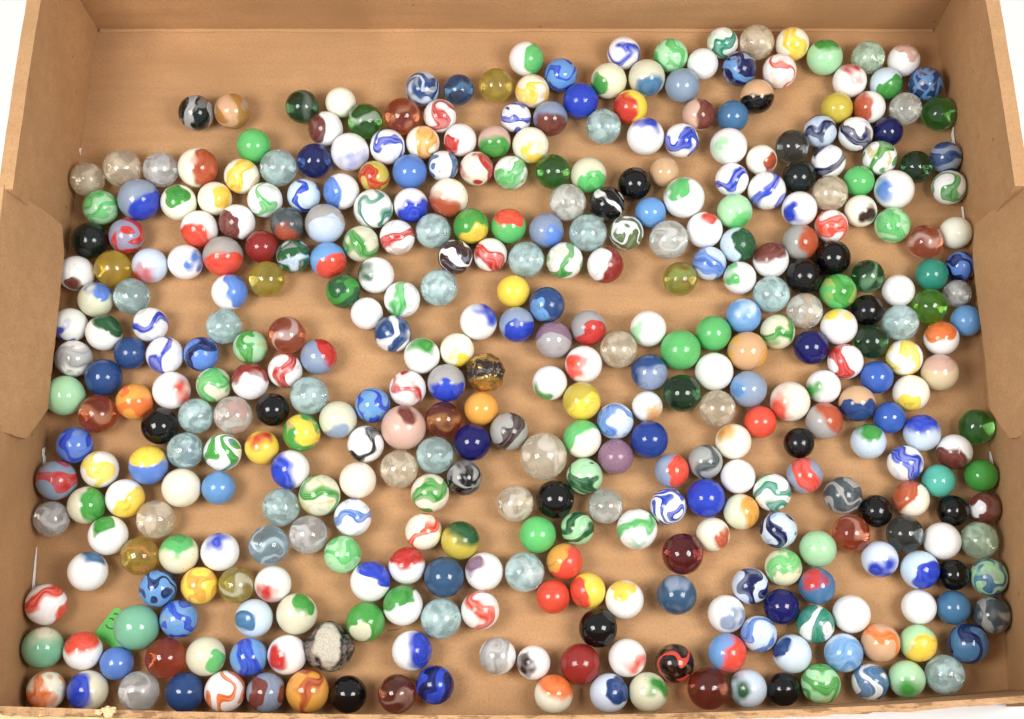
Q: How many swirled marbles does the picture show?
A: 113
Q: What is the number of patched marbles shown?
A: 137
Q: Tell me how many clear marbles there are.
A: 72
